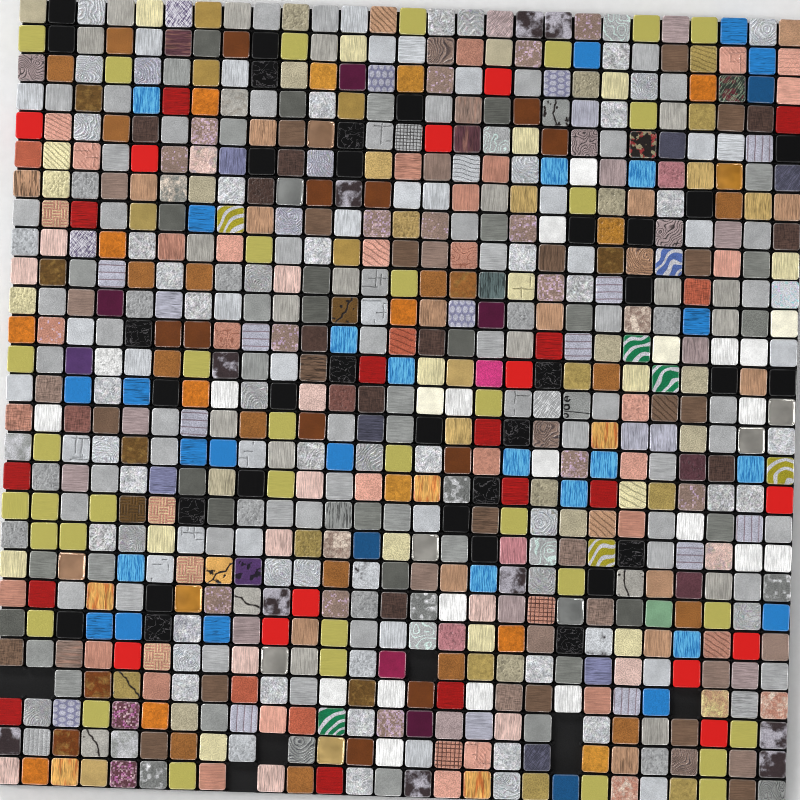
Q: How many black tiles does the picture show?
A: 33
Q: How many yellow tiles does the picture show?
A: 35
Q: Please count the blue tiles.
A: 30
